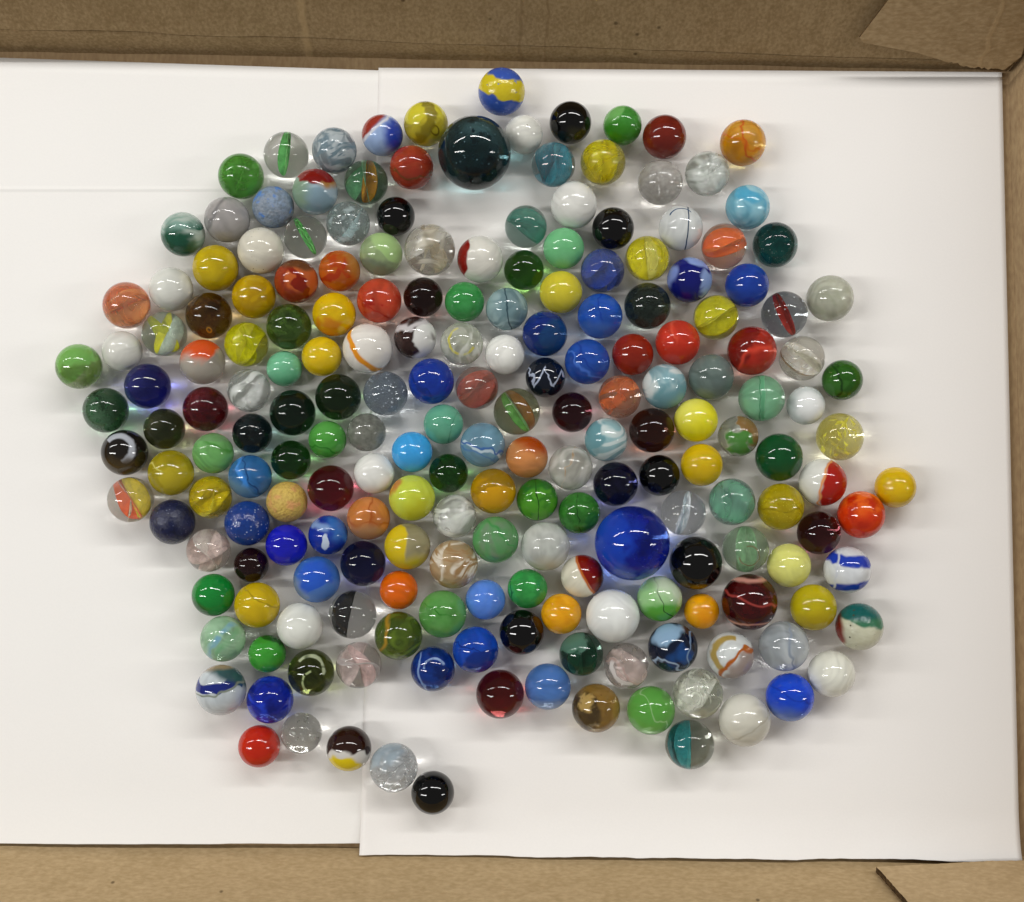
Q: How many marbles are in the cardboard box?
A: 200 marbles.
